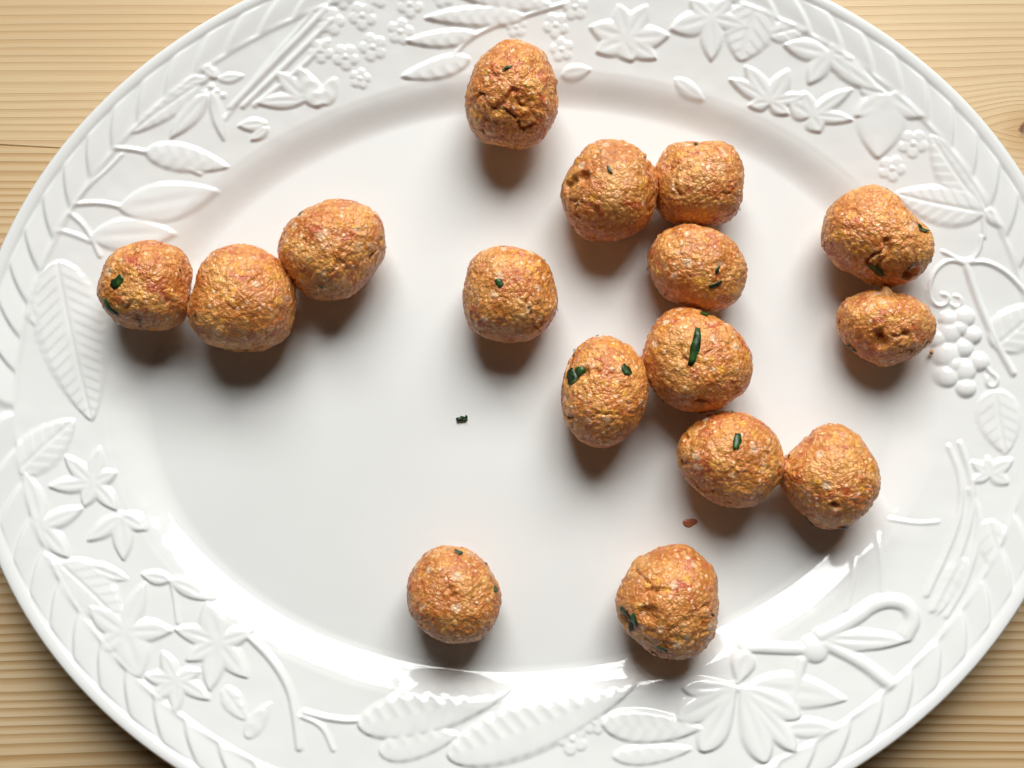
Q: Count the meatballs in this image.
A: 16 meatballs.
